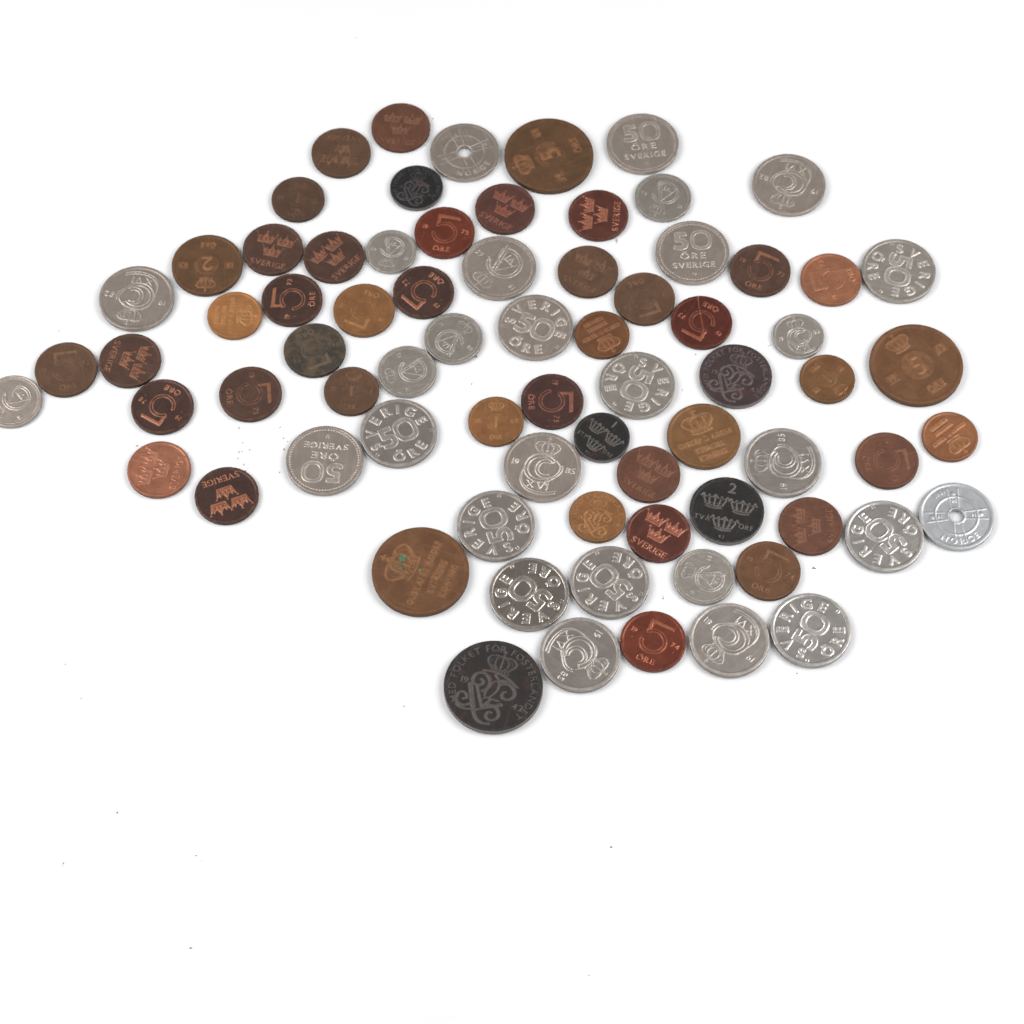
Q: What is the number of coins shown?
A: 75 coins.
